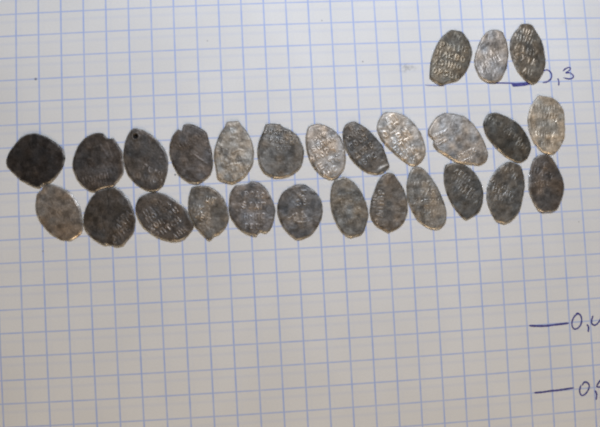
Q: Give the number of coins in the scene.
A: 27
